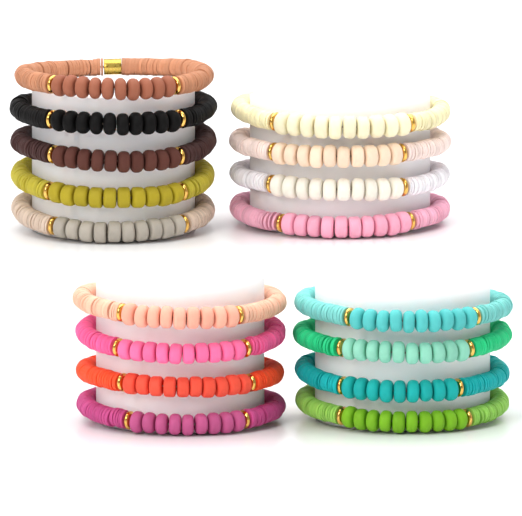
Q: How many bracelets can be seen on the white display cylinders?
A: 17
